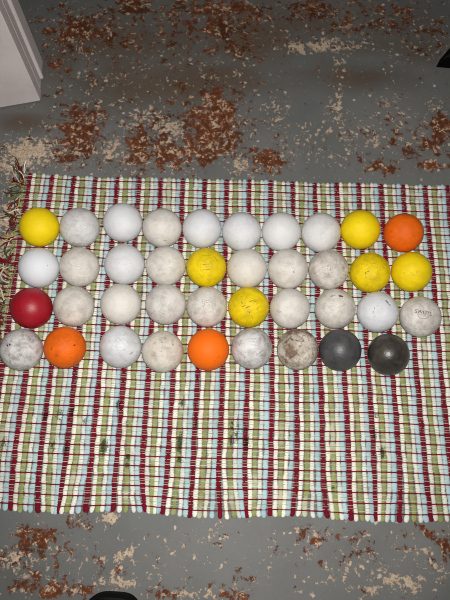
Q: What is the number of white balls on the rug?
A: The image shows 27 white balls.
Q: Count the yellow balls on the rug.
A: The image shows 6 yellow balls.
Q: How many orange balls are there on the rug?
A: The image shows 3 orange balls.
